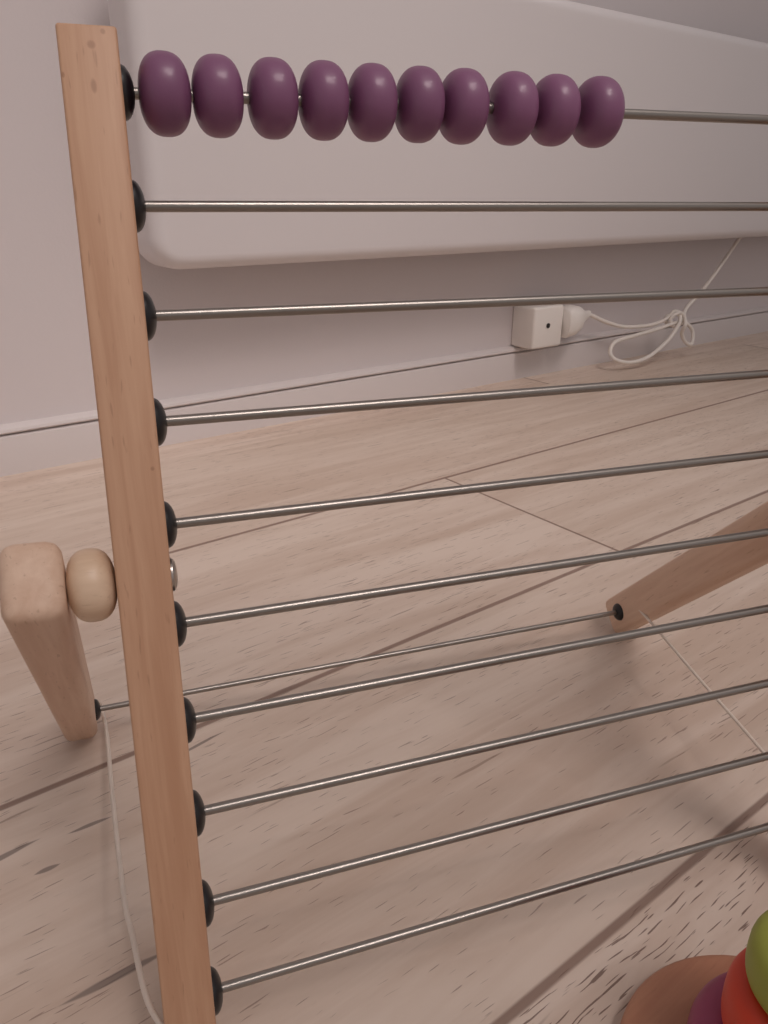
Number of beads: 10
